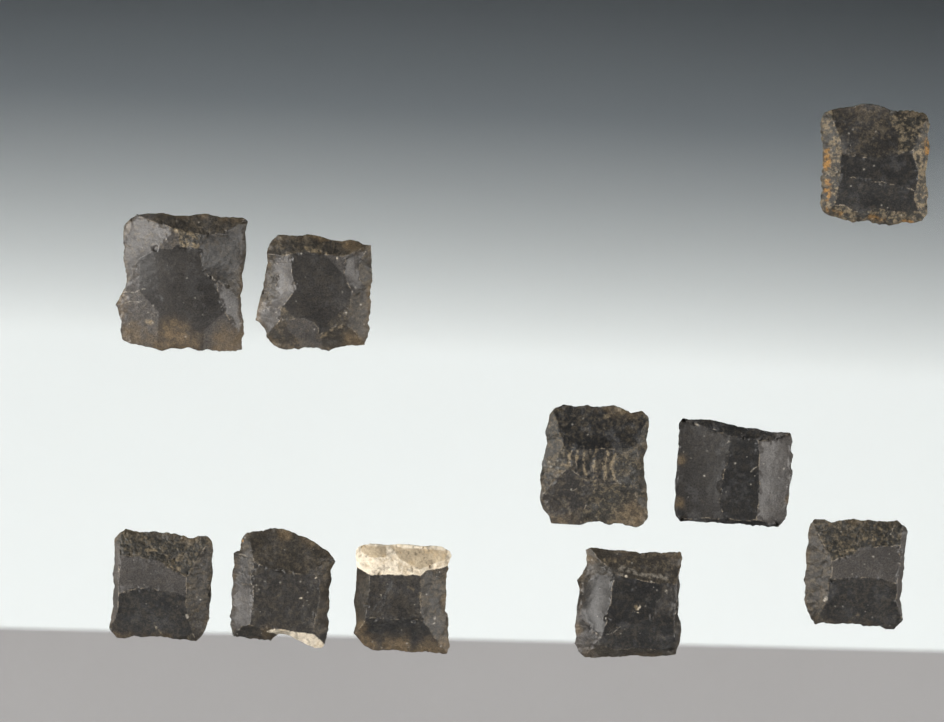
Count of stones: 10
